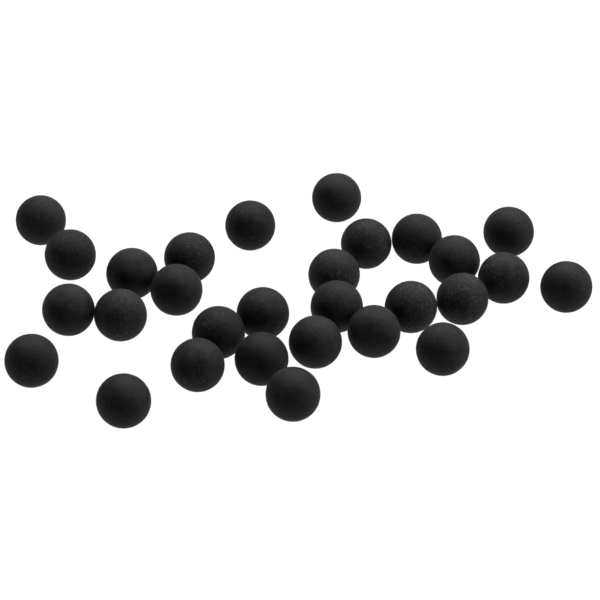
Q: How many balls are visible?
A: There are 29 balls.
